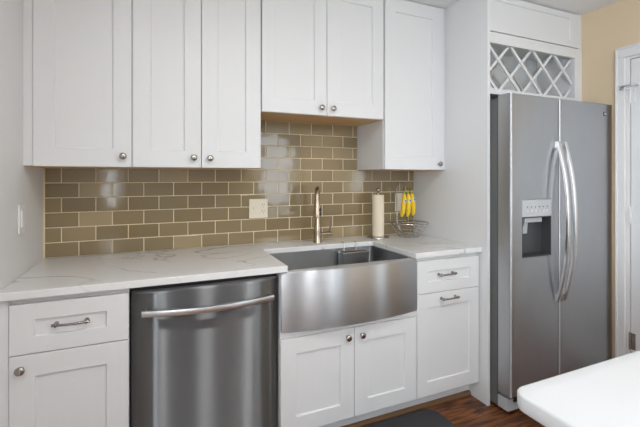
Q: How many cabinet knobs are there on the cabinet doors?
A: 9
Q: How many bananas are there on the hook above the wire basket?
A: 3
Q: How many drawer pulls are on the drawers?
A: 3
